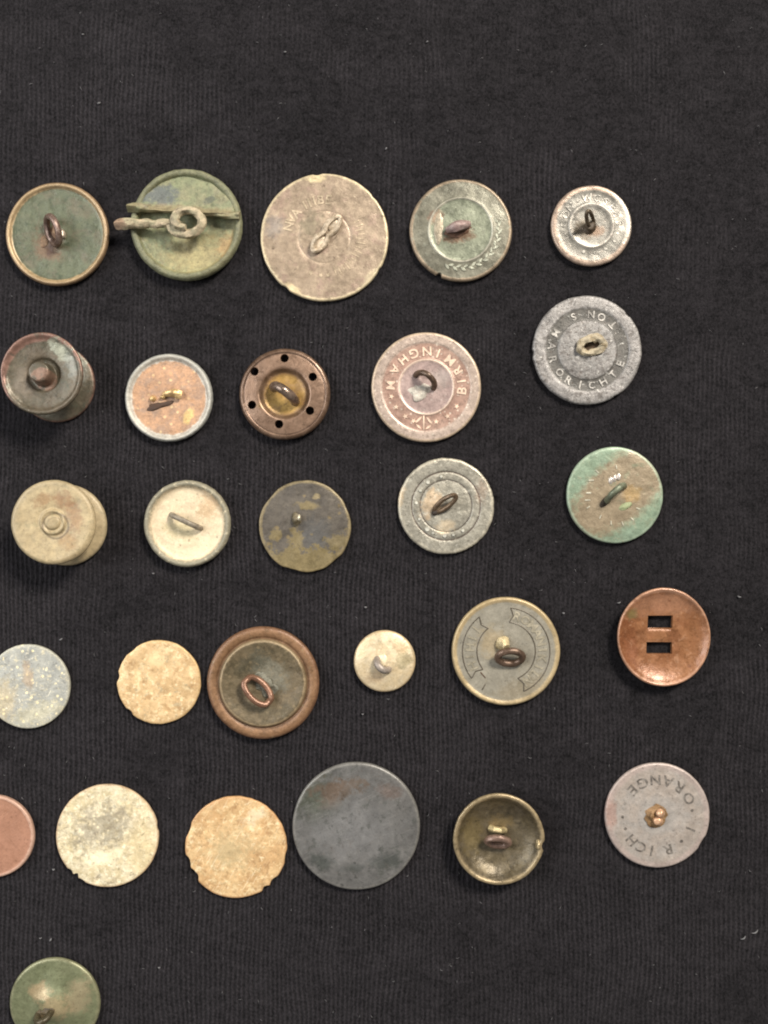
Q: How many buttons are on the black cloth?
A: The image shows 28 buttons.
